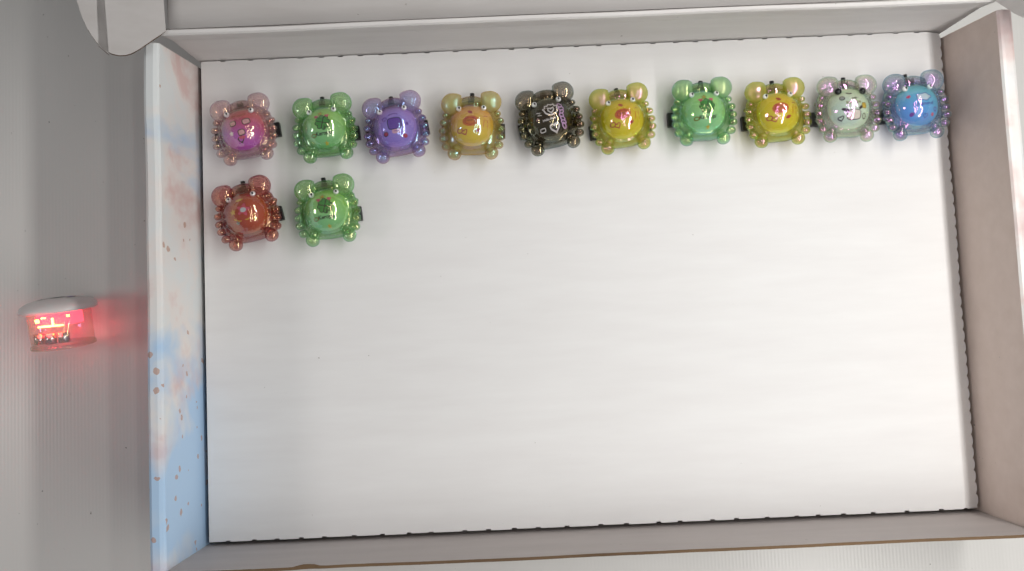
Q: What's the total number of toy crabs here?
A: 12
